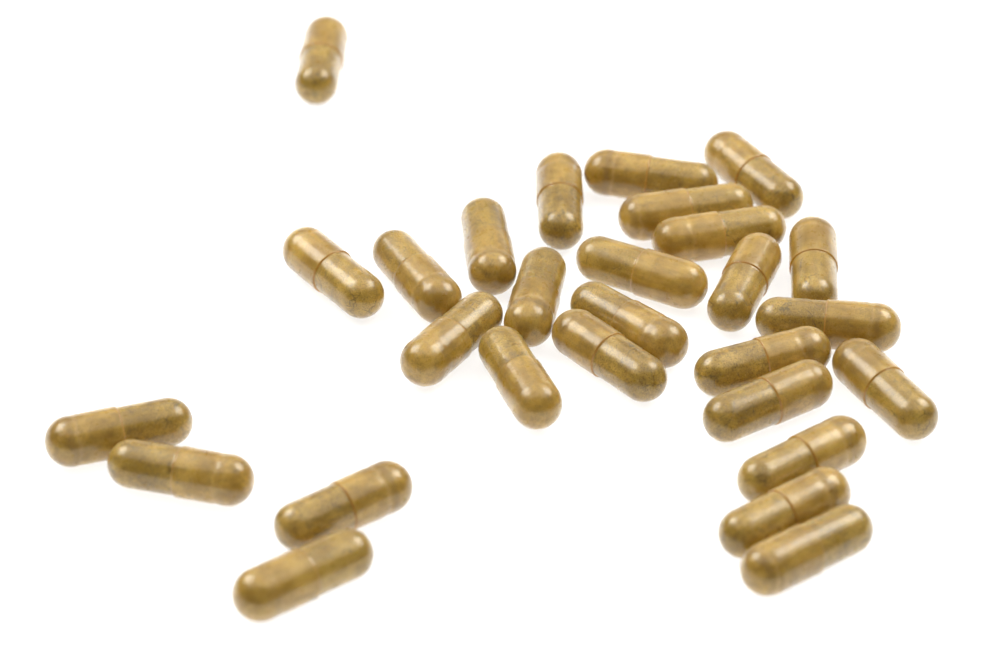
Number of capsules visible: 28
